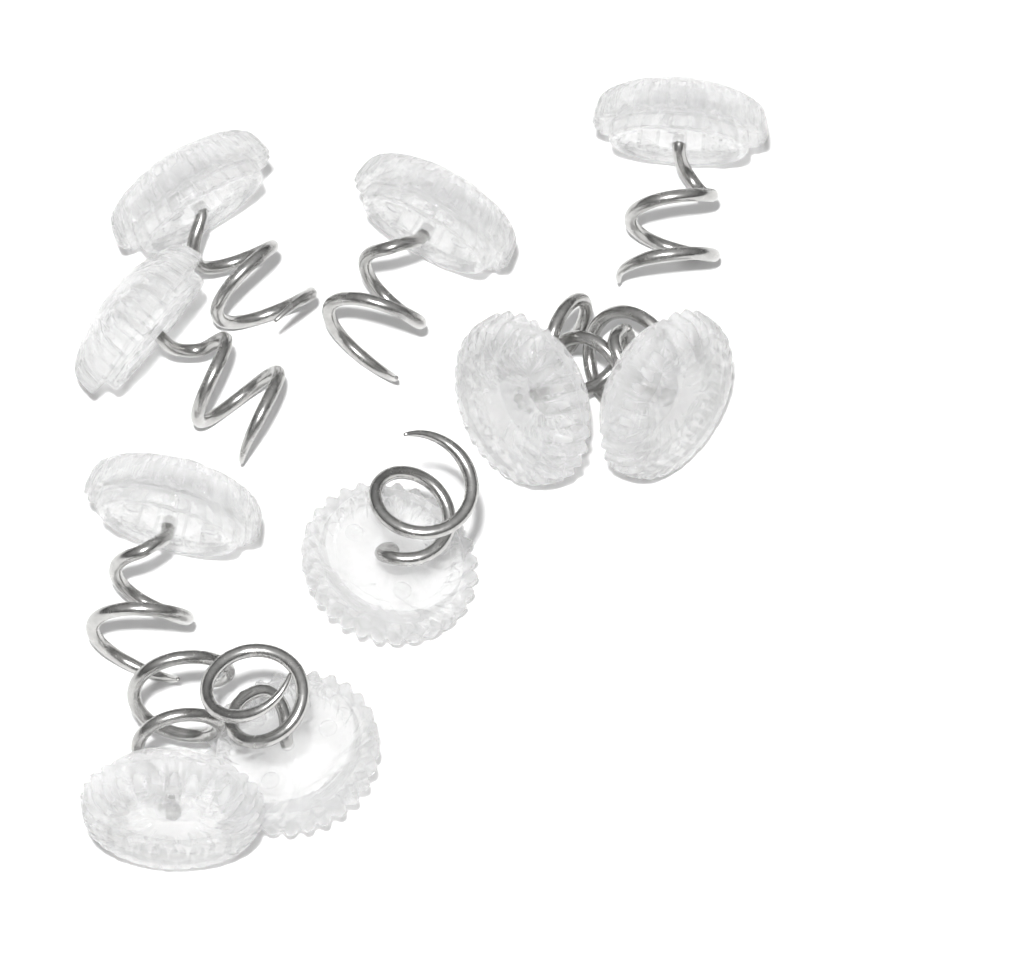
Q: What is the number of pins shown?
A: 10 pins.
